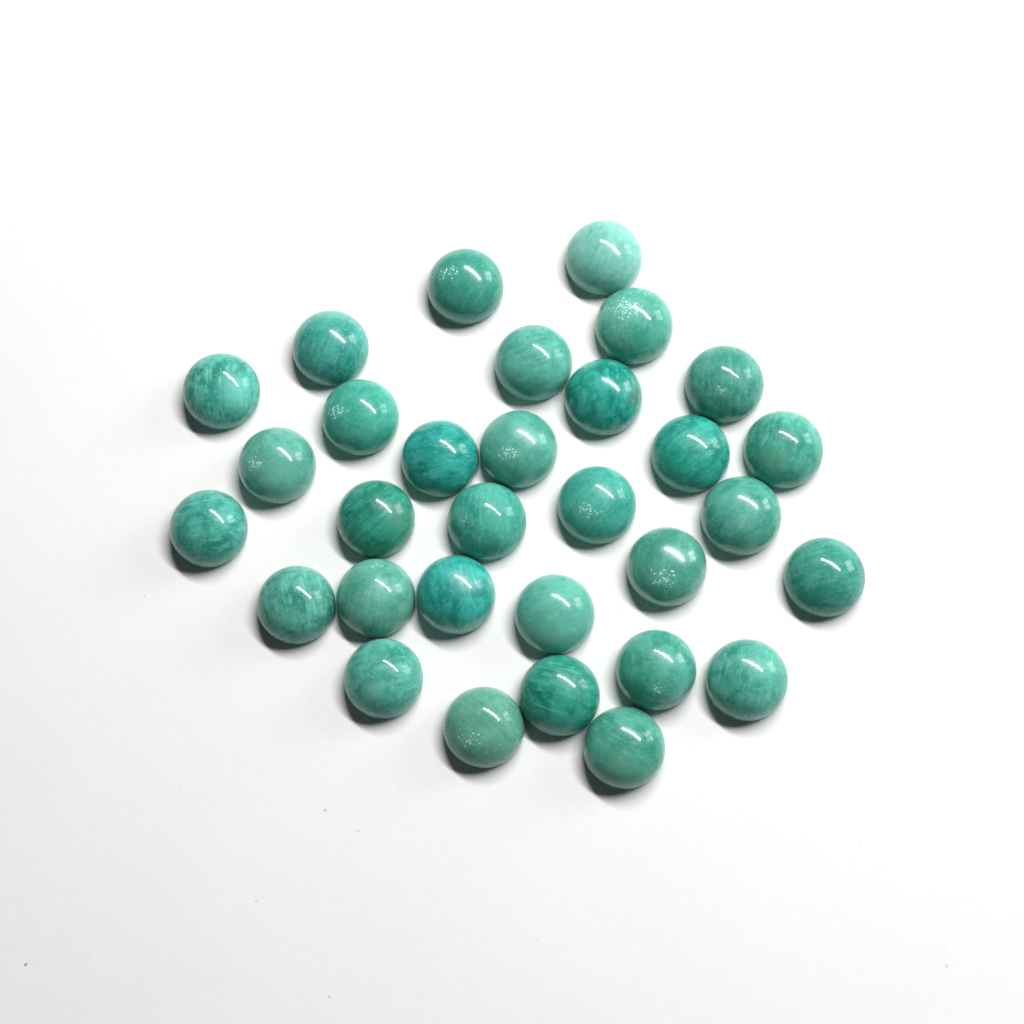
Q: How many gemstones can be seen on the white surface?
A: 31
